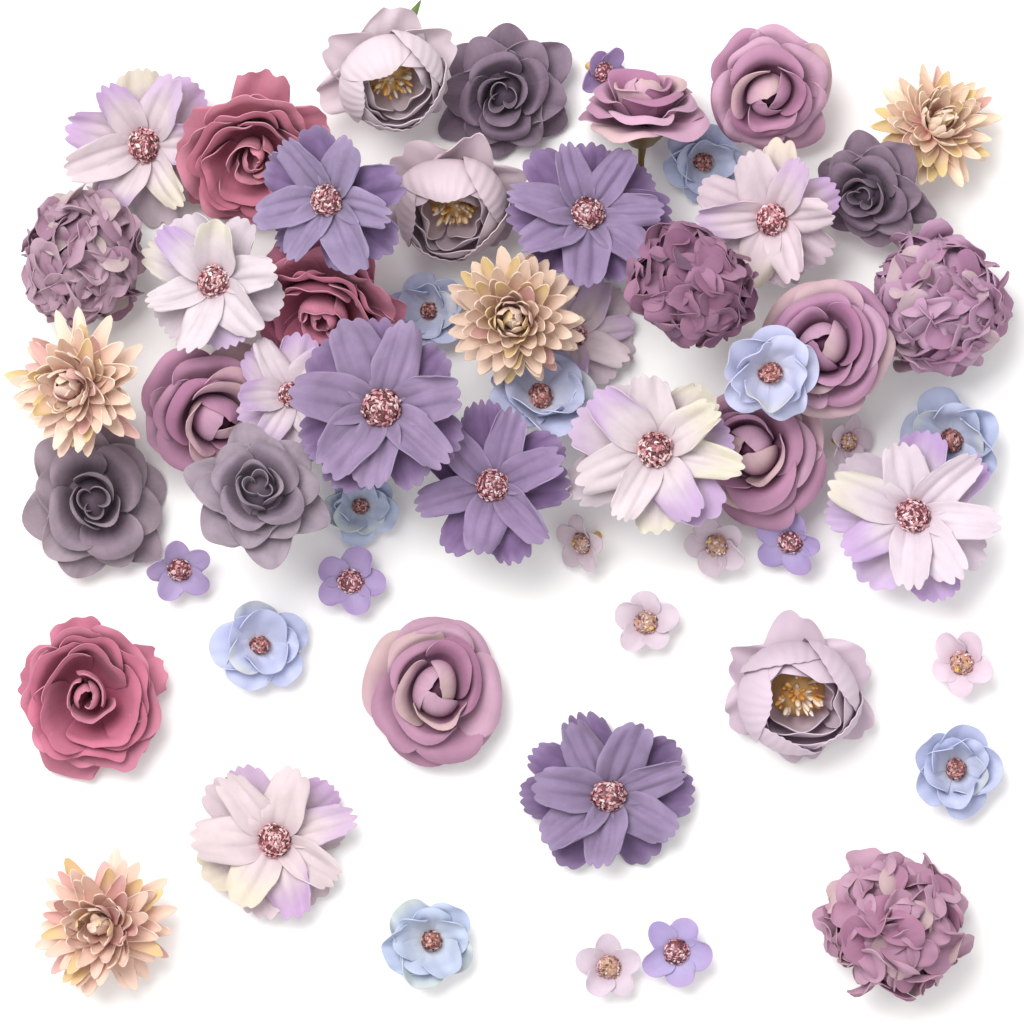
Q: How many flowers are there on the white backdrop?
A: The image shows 57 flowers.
